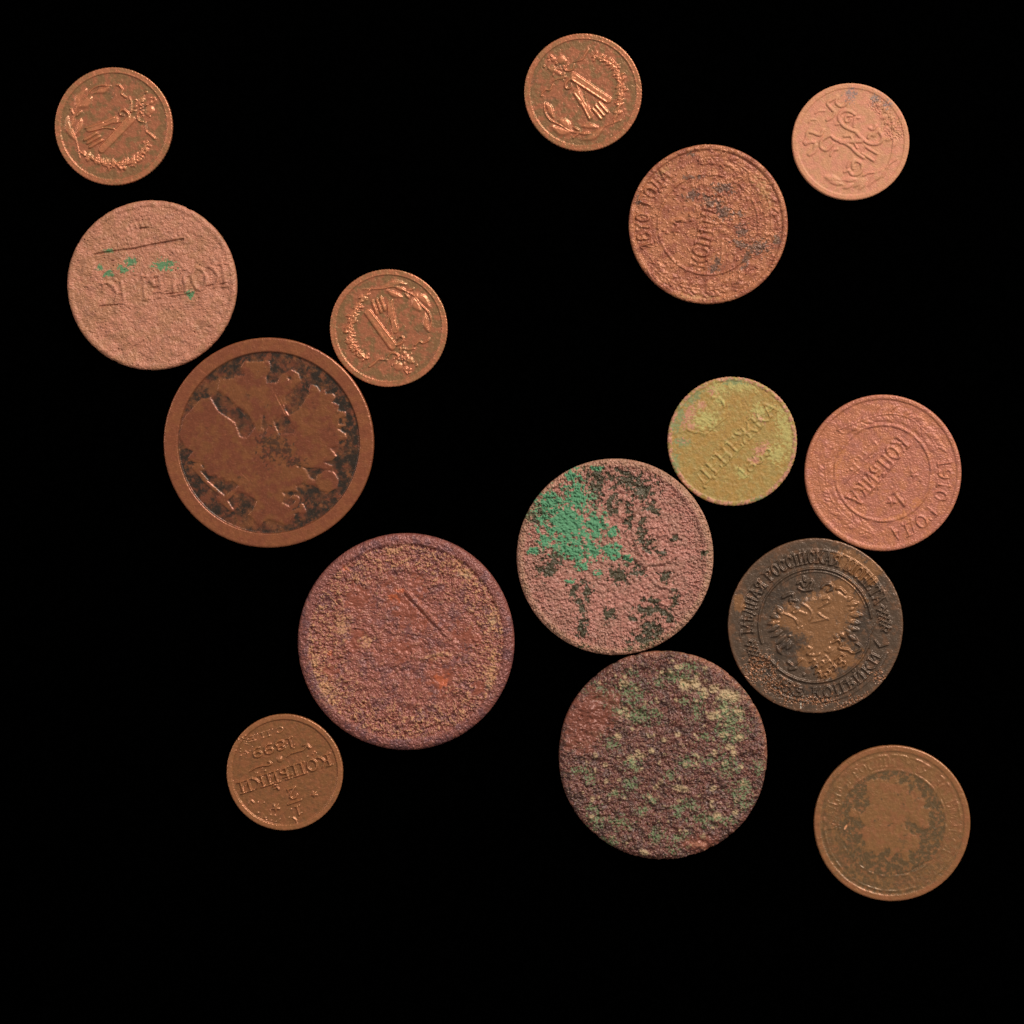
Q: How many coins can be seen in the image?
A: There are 15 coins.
